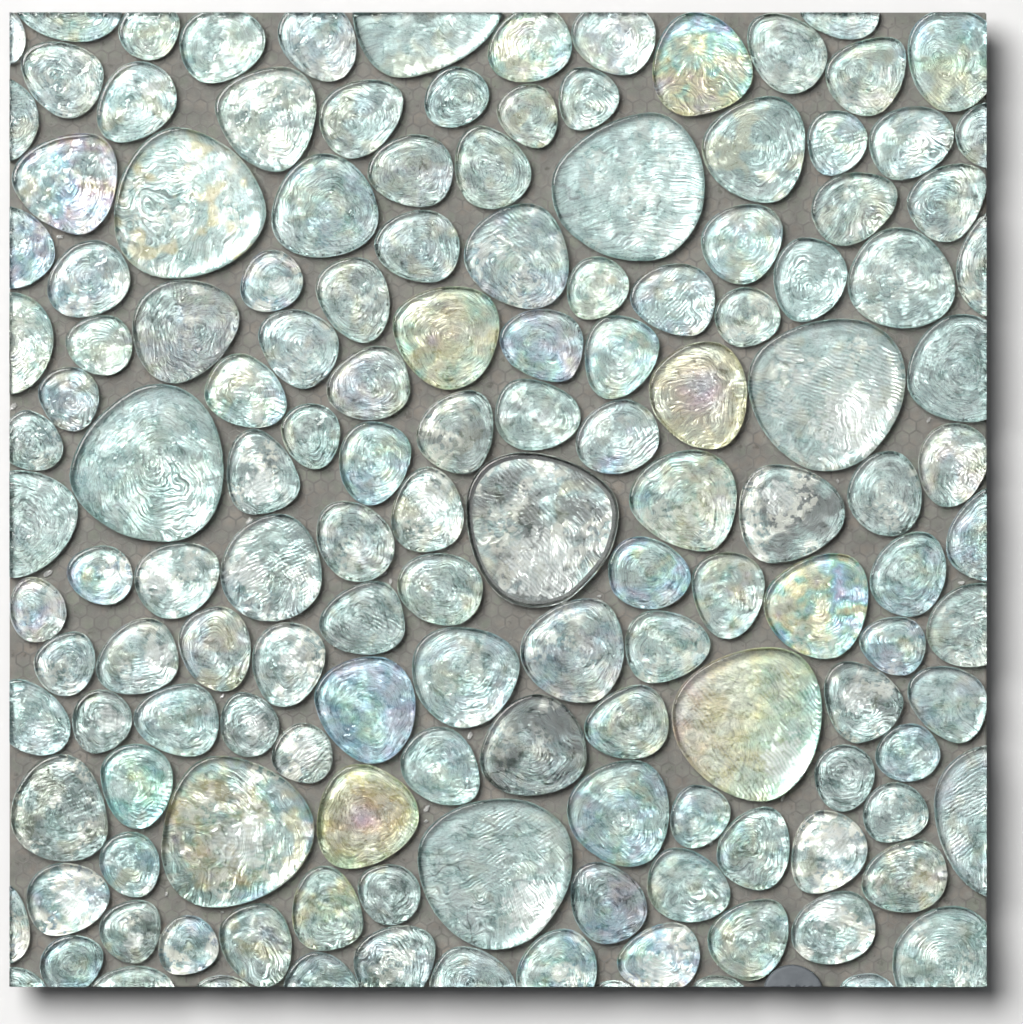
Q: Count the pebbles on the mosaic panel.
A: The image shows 147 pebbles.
